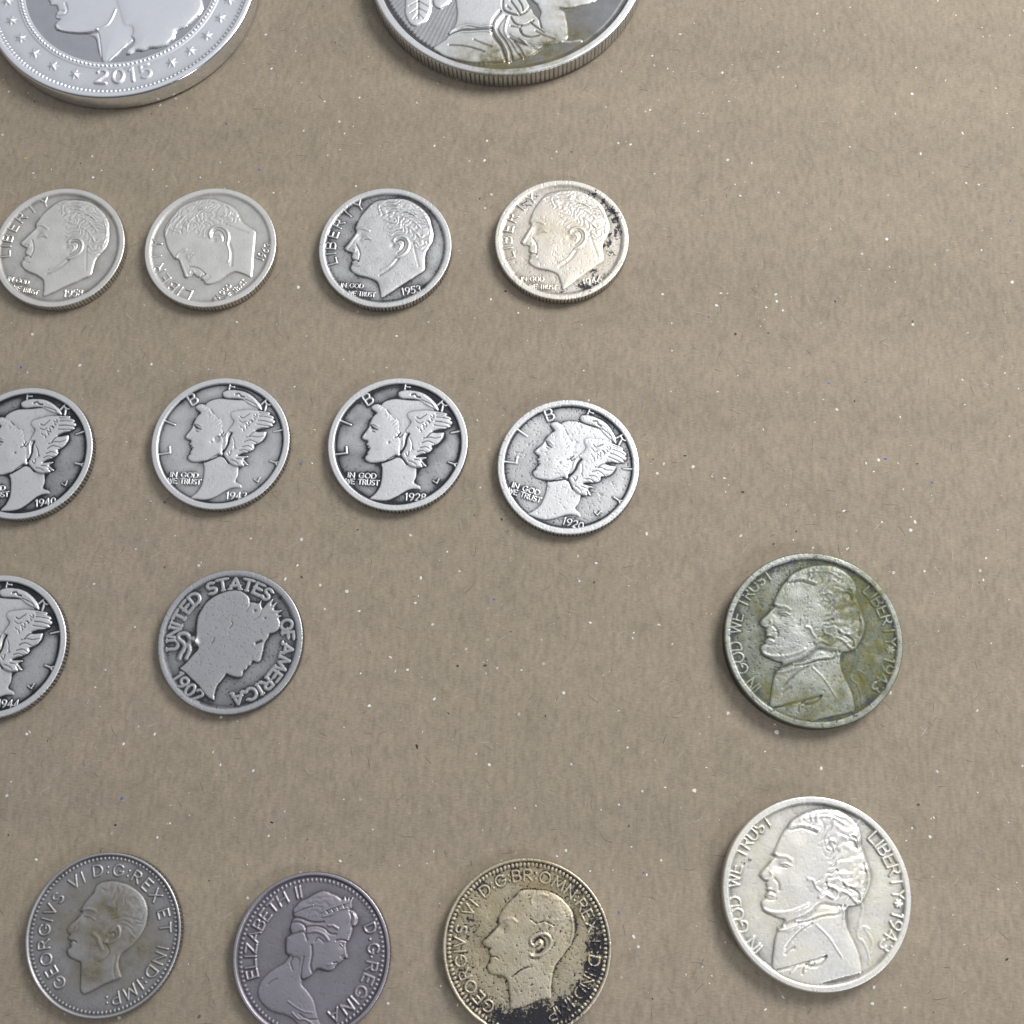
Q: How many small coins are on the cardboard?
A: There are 15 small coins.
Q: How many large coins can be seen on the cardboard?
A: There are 2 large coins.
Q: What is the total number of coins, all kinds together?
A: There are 17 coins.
